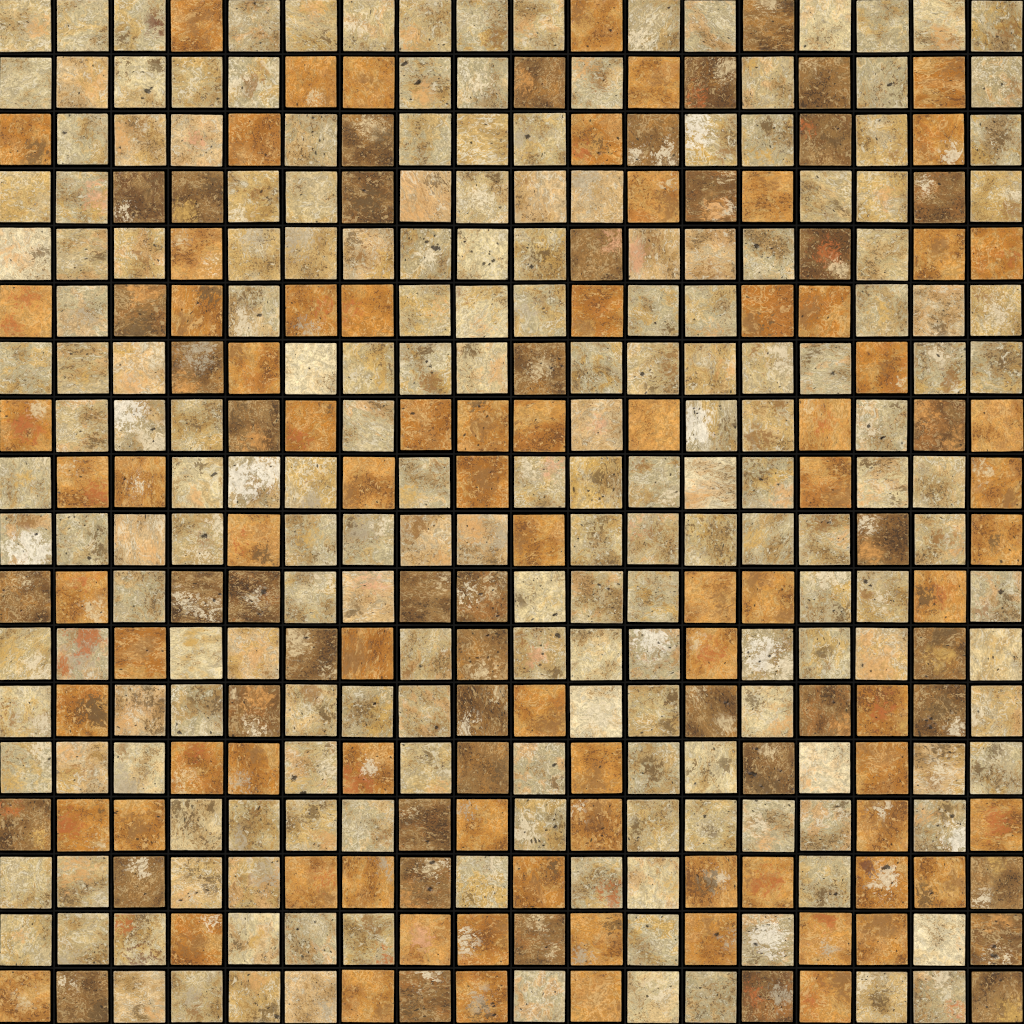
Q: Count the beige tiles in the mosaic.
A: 197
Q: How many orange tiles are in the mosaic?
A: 81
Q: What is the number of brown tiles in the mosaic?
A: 46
